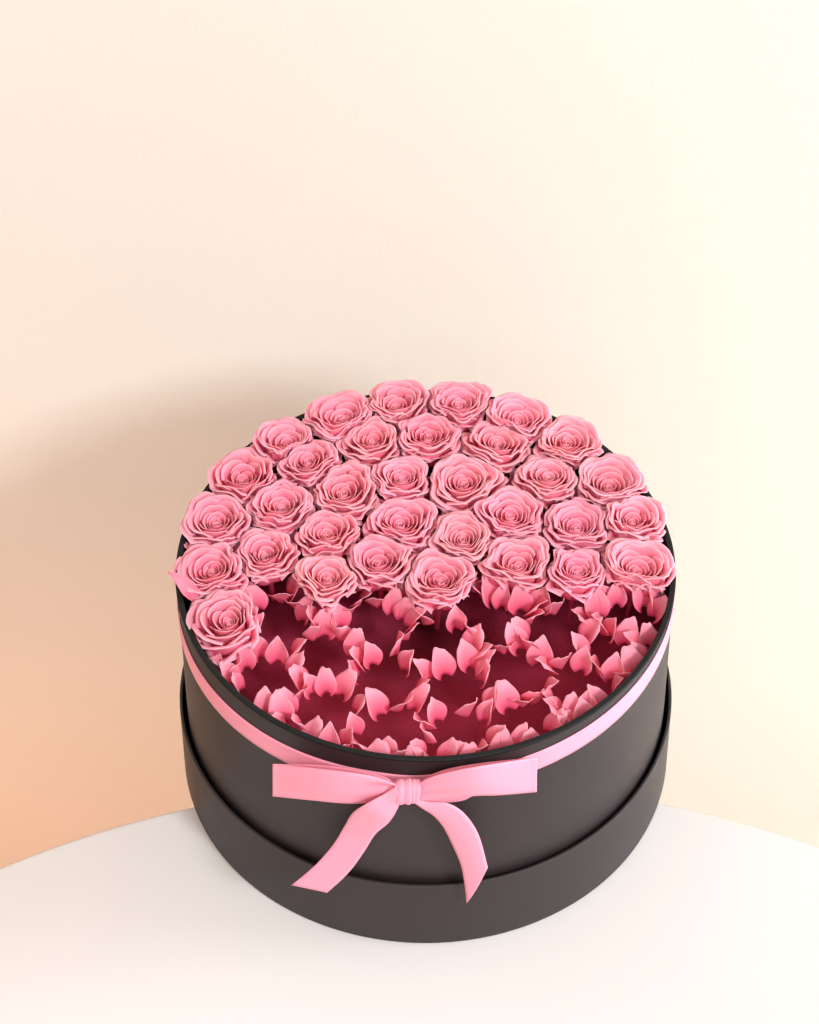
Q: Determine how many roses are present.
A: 33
